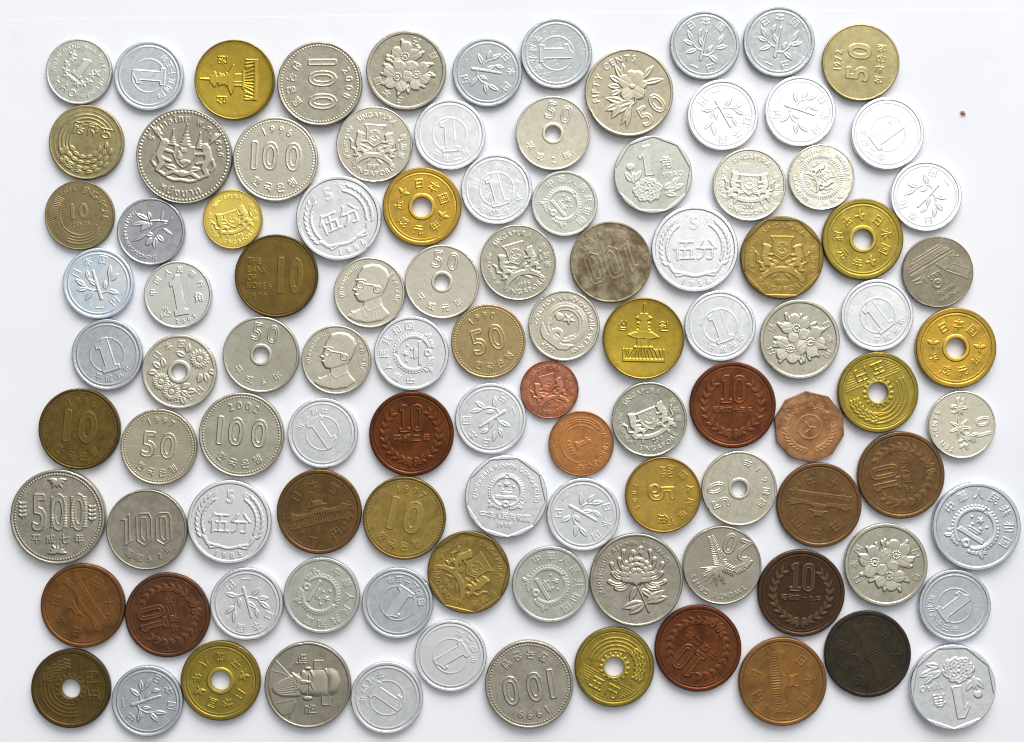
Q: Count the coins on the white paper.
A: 103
